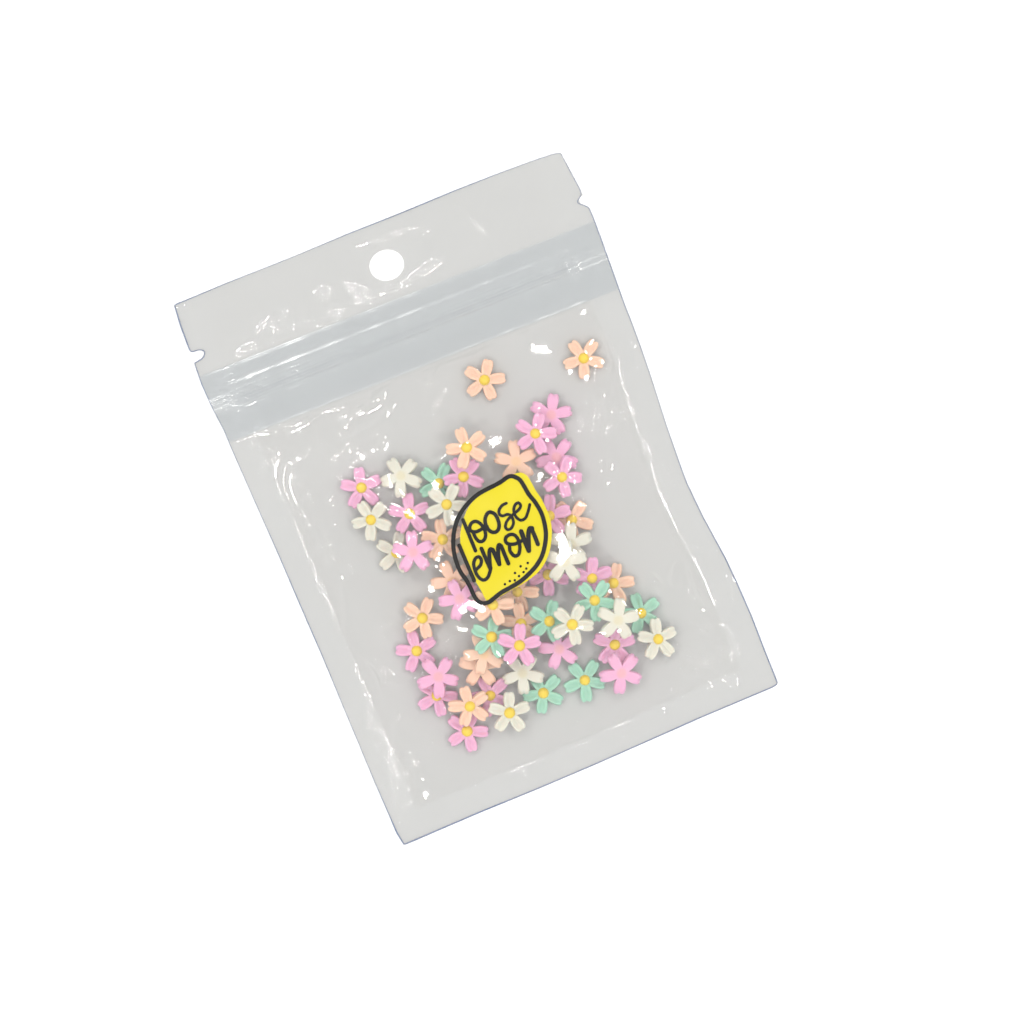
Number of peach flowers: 15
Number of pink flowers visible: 21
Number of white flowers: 11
